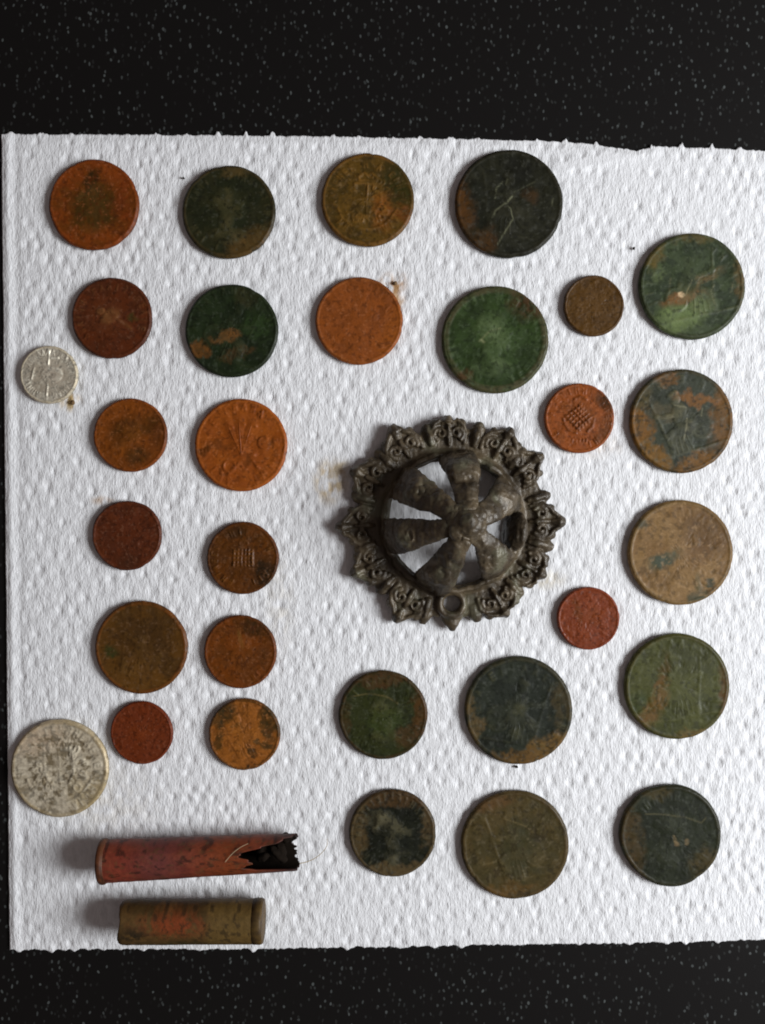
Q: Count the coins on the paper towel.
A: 30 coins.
